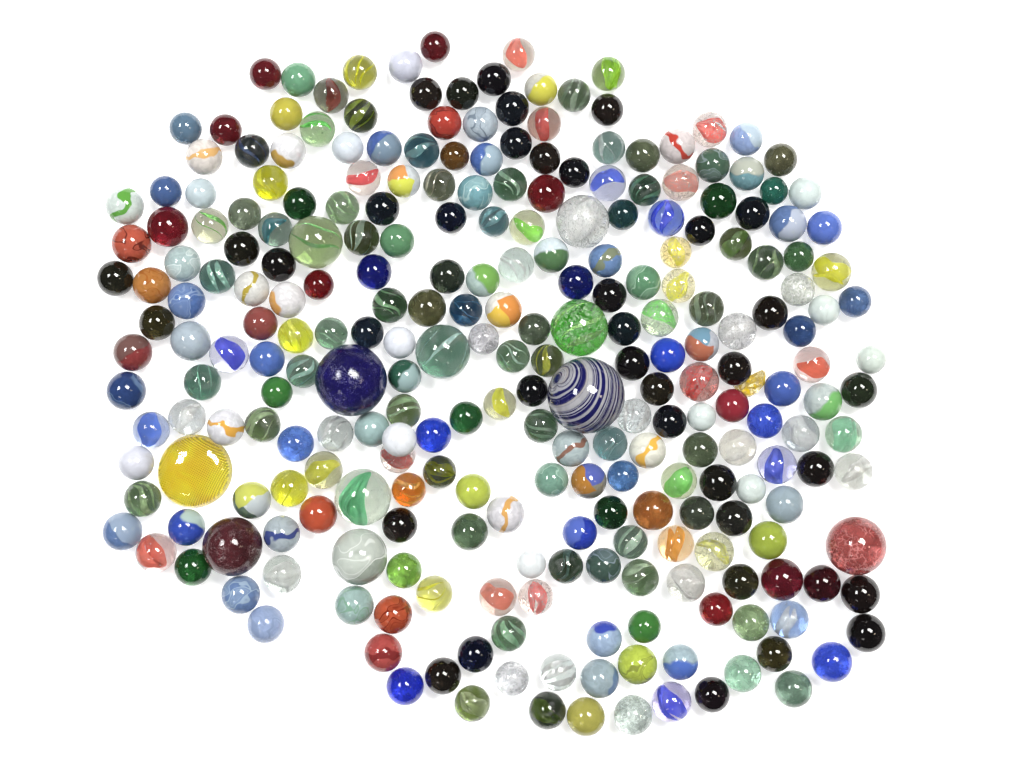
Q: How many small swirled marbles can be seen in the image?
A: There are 137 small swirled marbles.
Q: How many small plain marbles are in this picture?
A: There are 115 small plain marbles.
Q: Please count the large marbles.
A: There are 10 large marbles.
